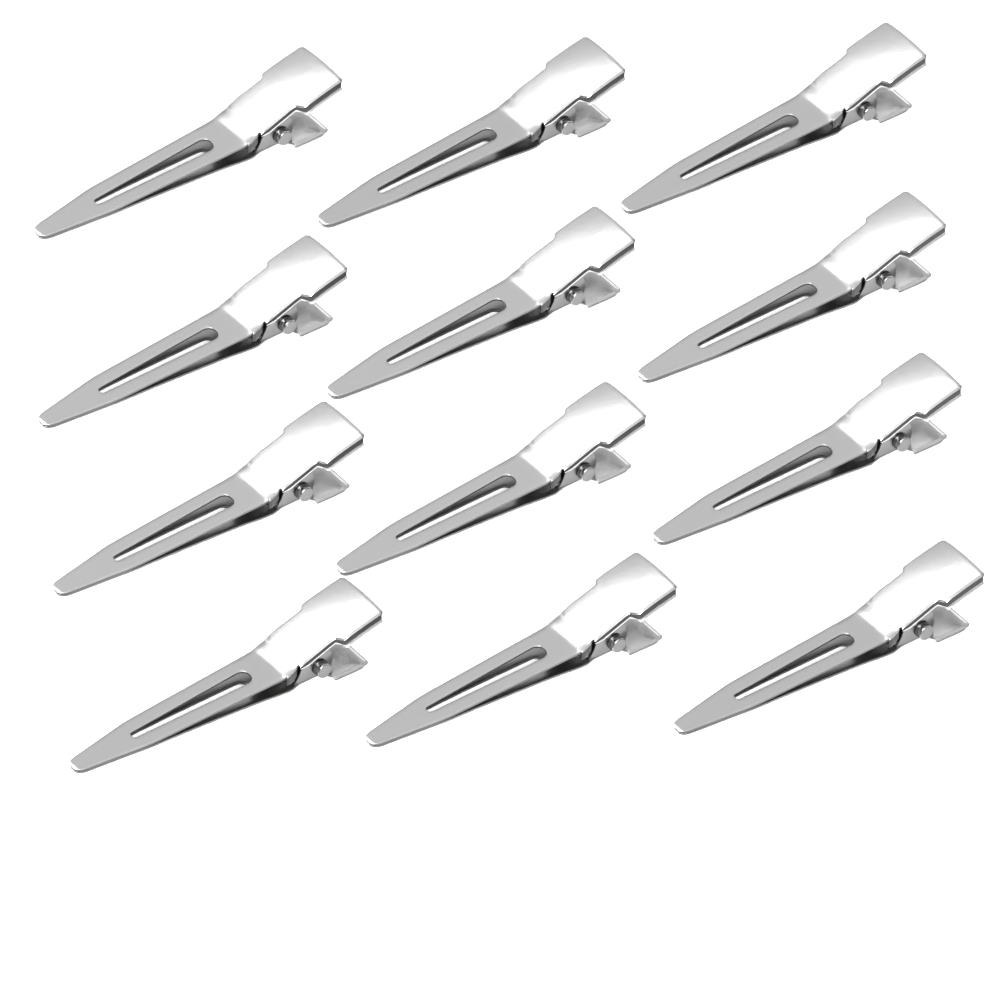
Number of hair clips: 12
